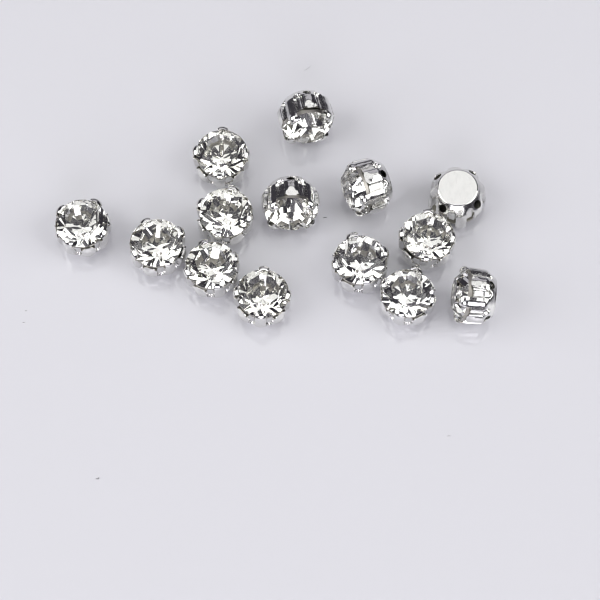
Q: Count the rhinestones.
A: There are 14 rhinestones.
